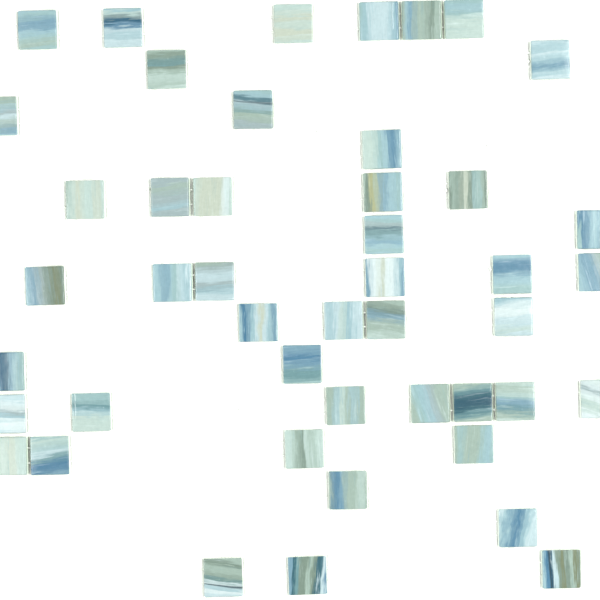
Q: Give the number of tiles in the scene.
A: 46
